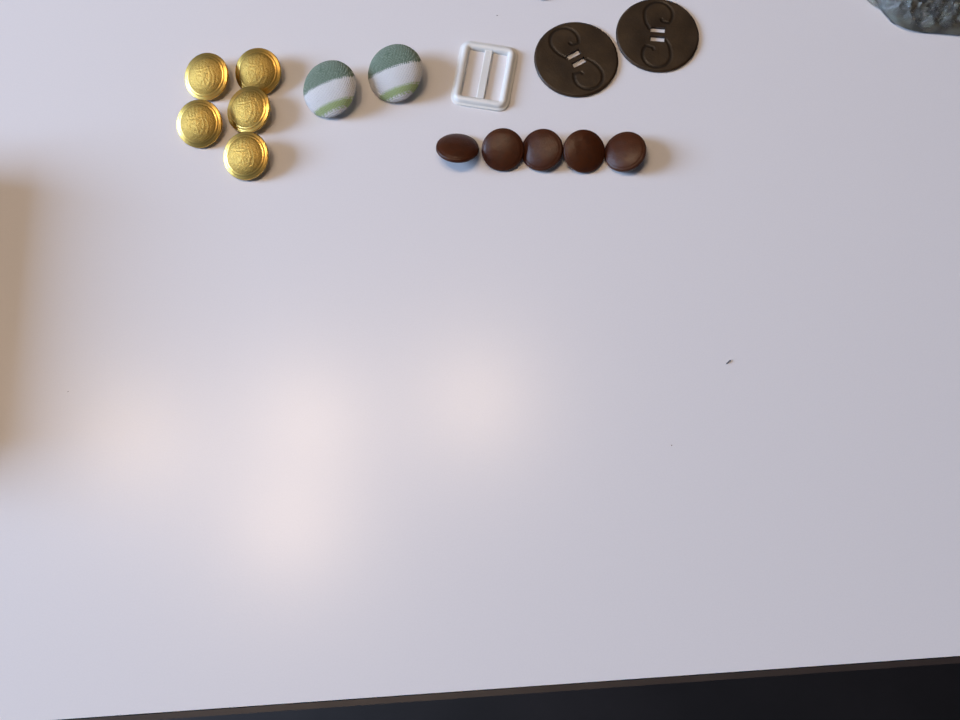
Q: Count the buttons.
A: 14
